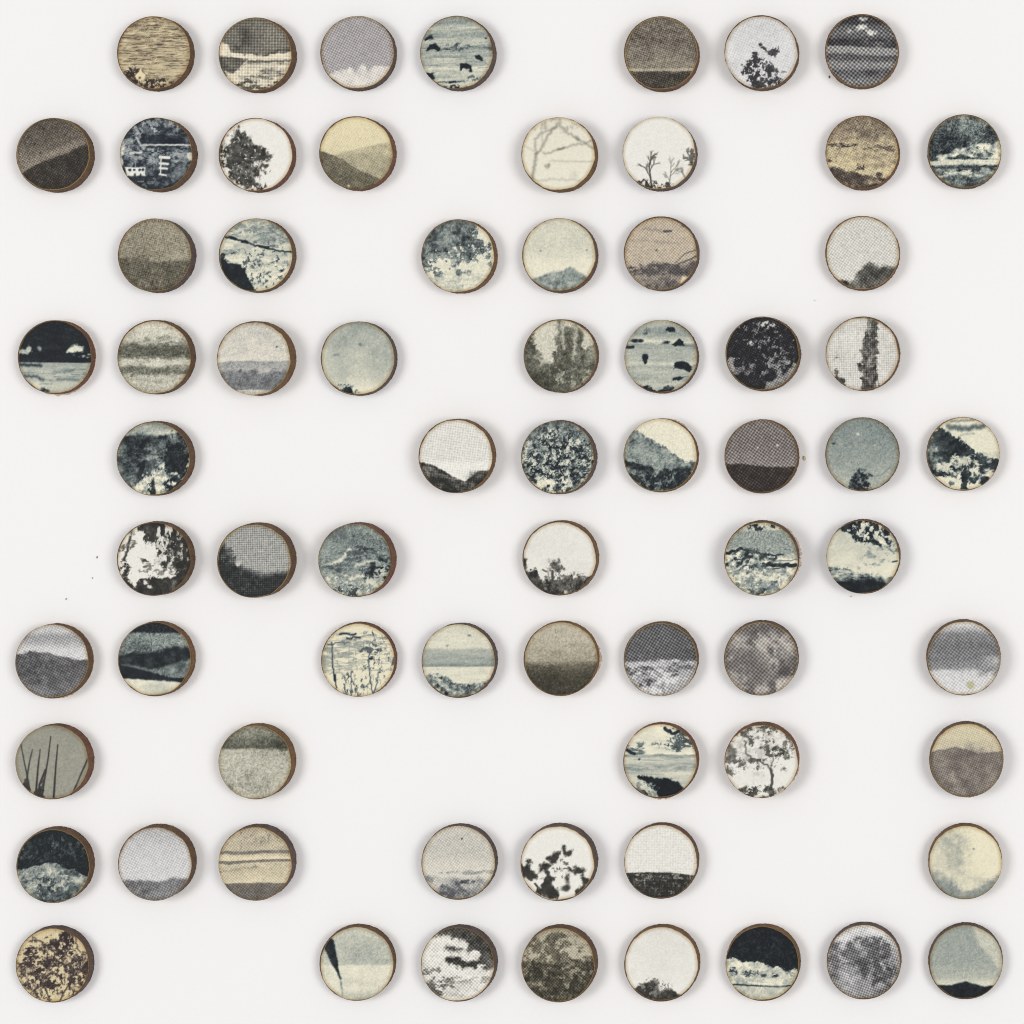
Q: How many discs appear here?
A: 70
